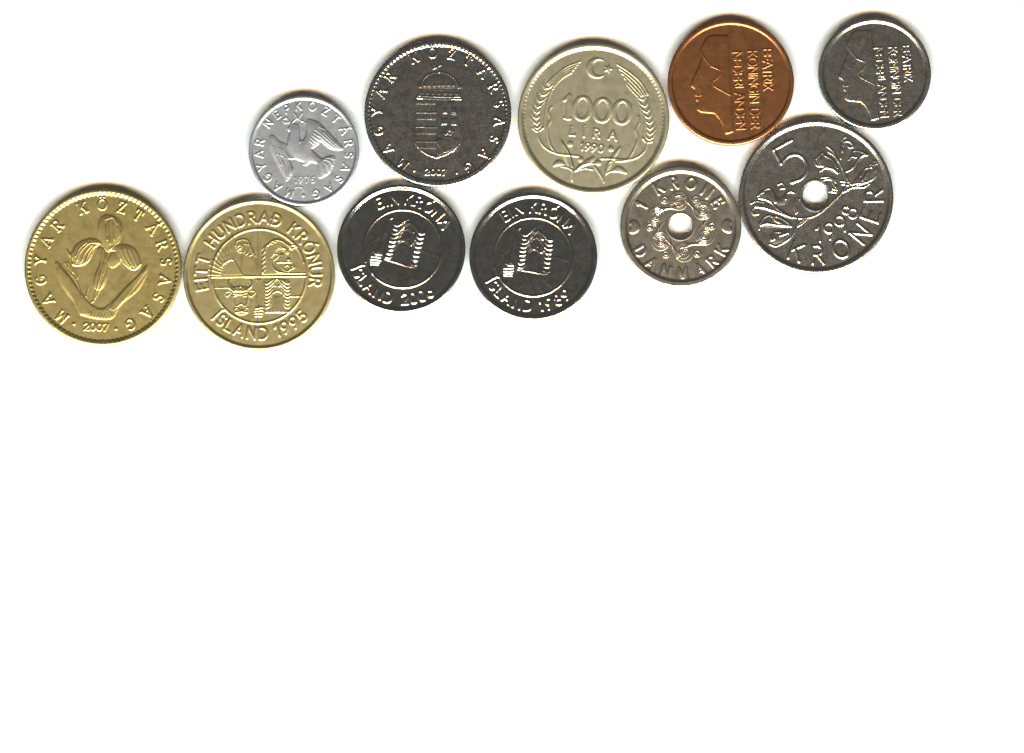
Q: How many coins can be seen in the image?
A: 11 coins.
